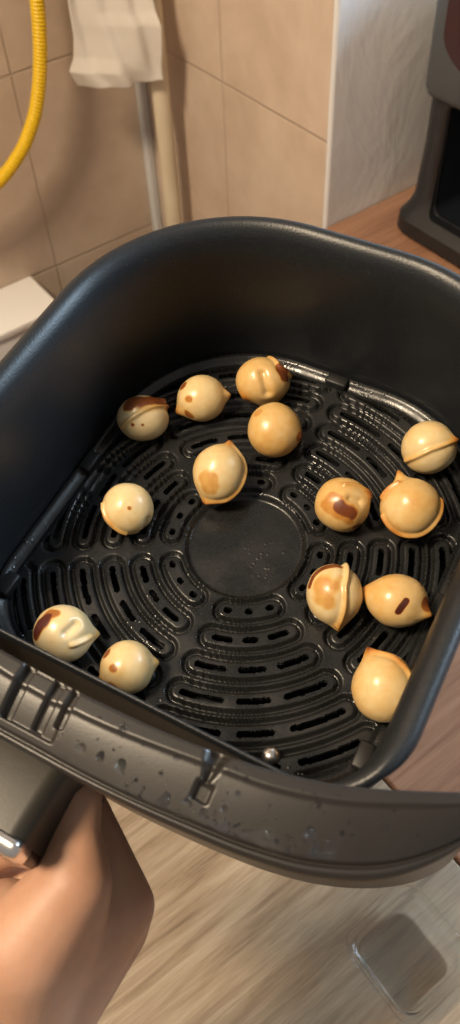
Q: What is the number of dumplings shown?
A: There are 14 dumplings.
